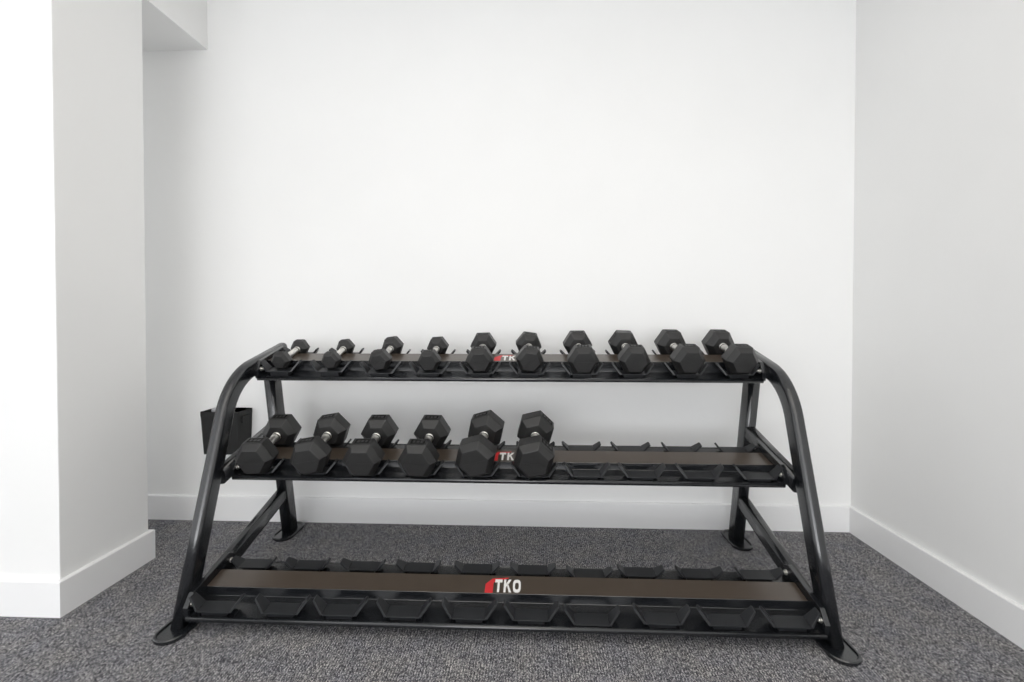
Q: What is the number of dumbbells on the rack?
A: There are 16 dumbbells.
